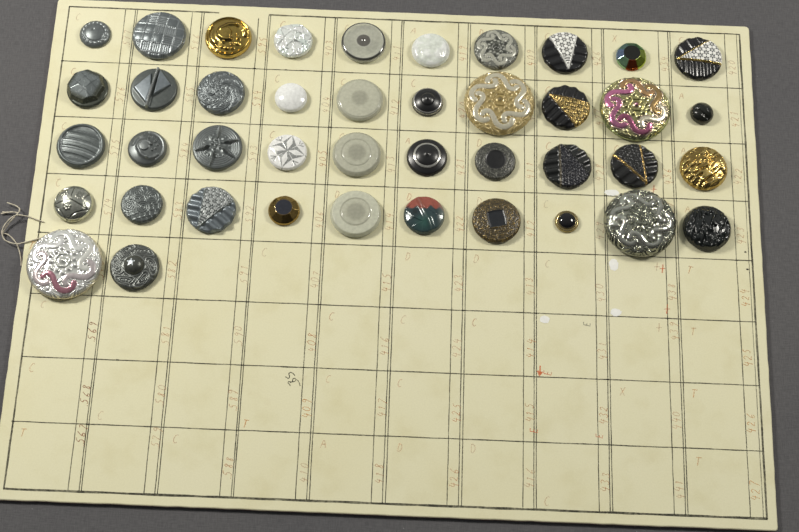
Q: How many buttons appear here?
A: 42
